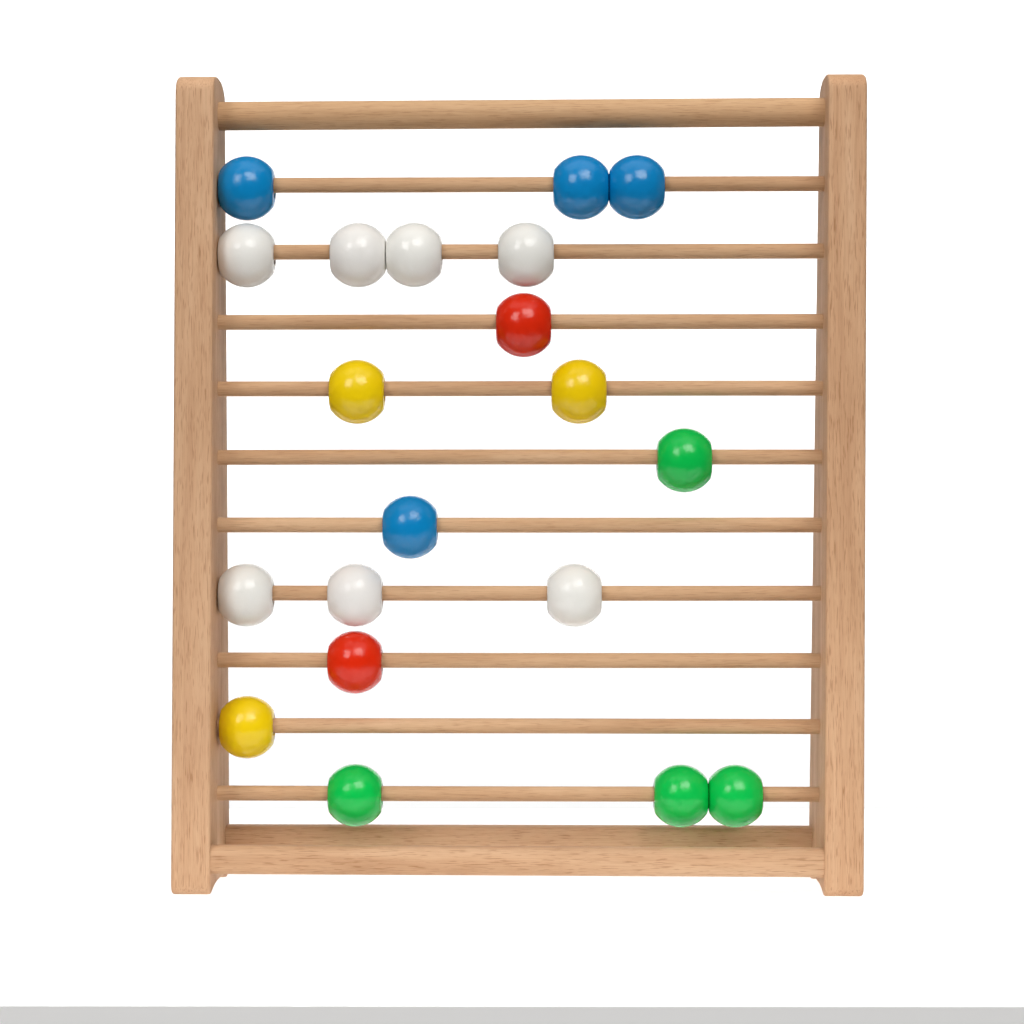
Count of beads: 20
